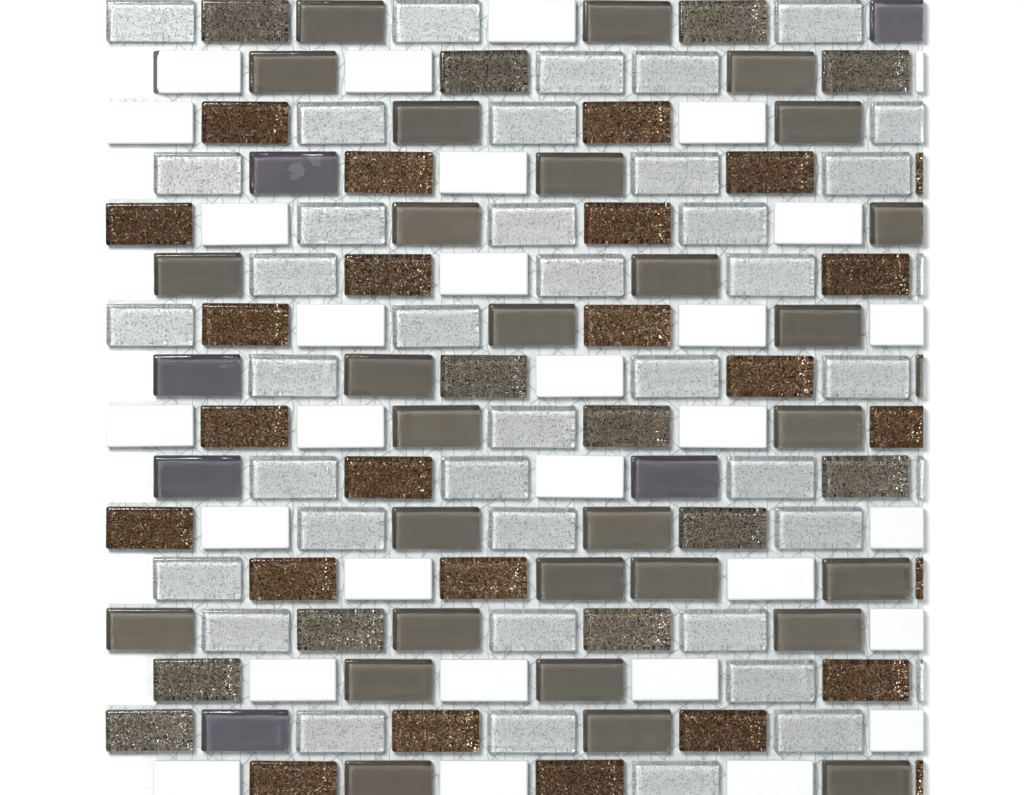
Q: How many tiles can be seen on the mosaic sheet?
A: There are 144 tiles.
